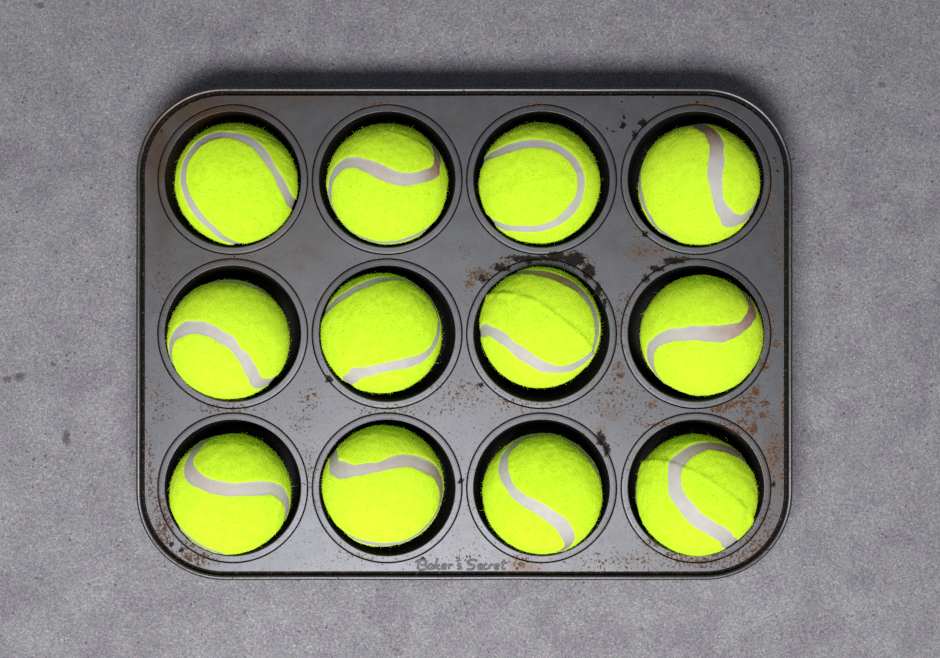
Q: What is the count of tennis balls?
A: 12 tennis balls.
